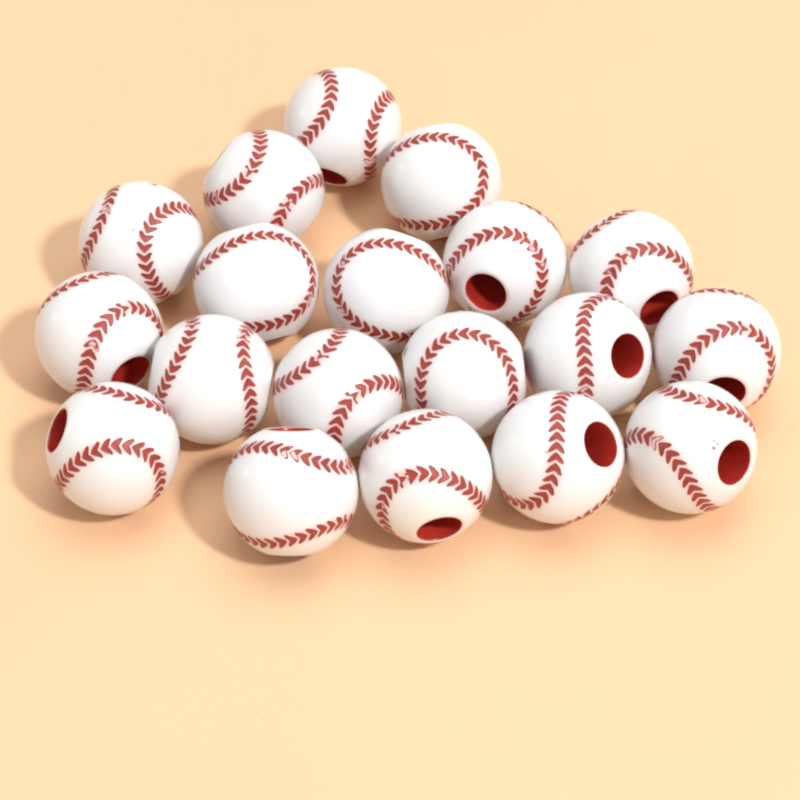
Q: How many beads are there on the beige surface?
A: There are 19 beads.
